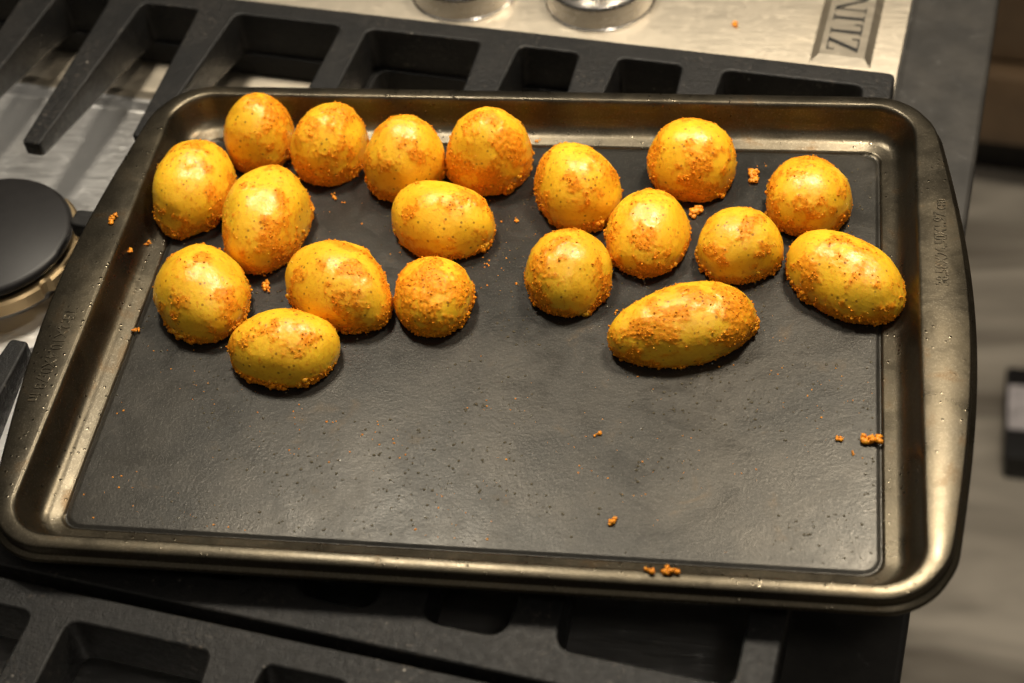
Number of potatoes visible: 19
